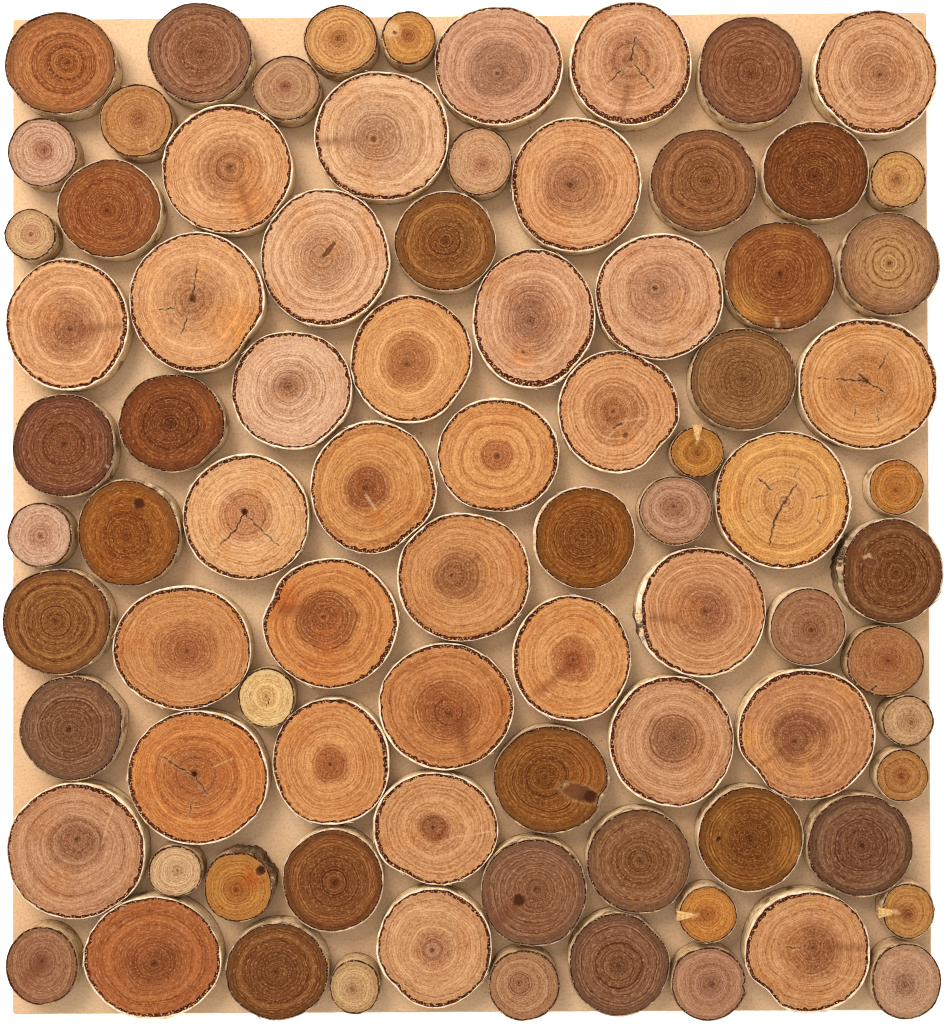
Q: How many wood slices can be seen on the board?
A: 85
